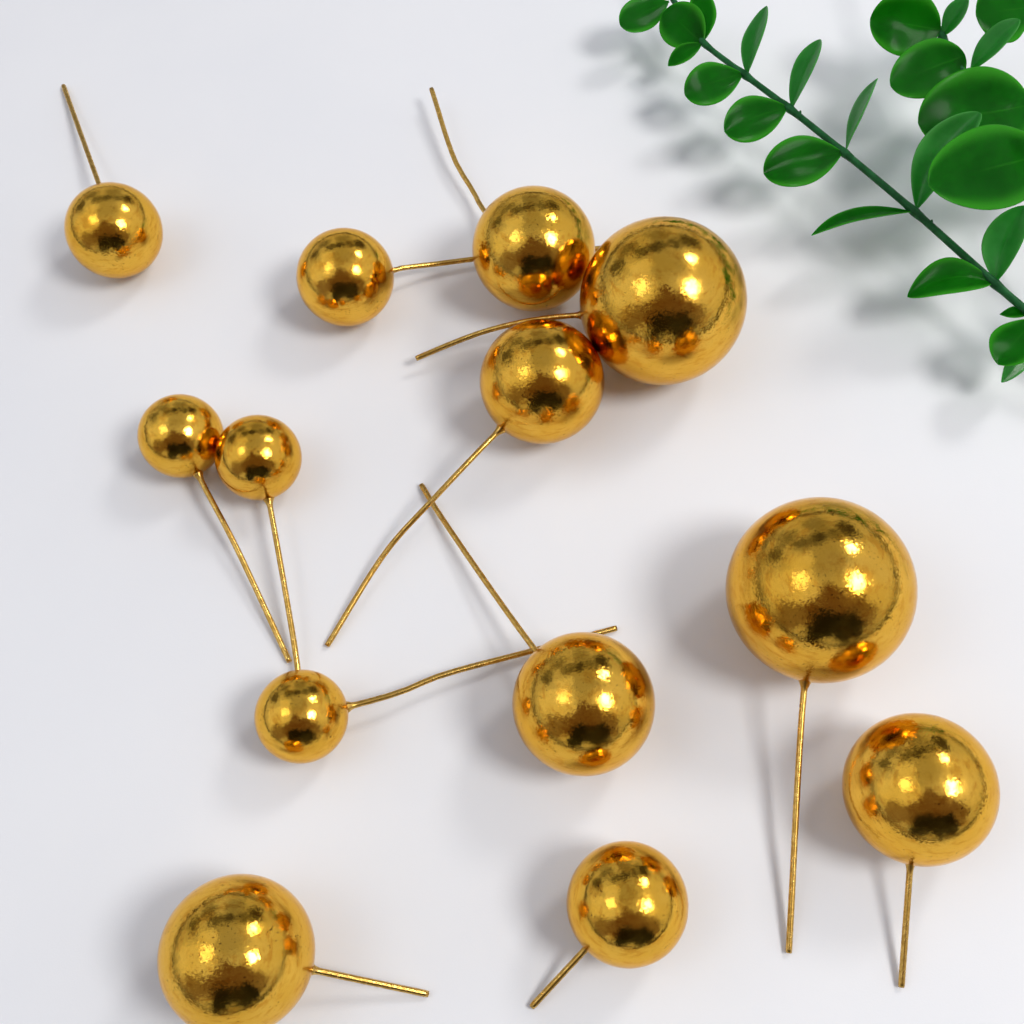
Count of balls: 13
